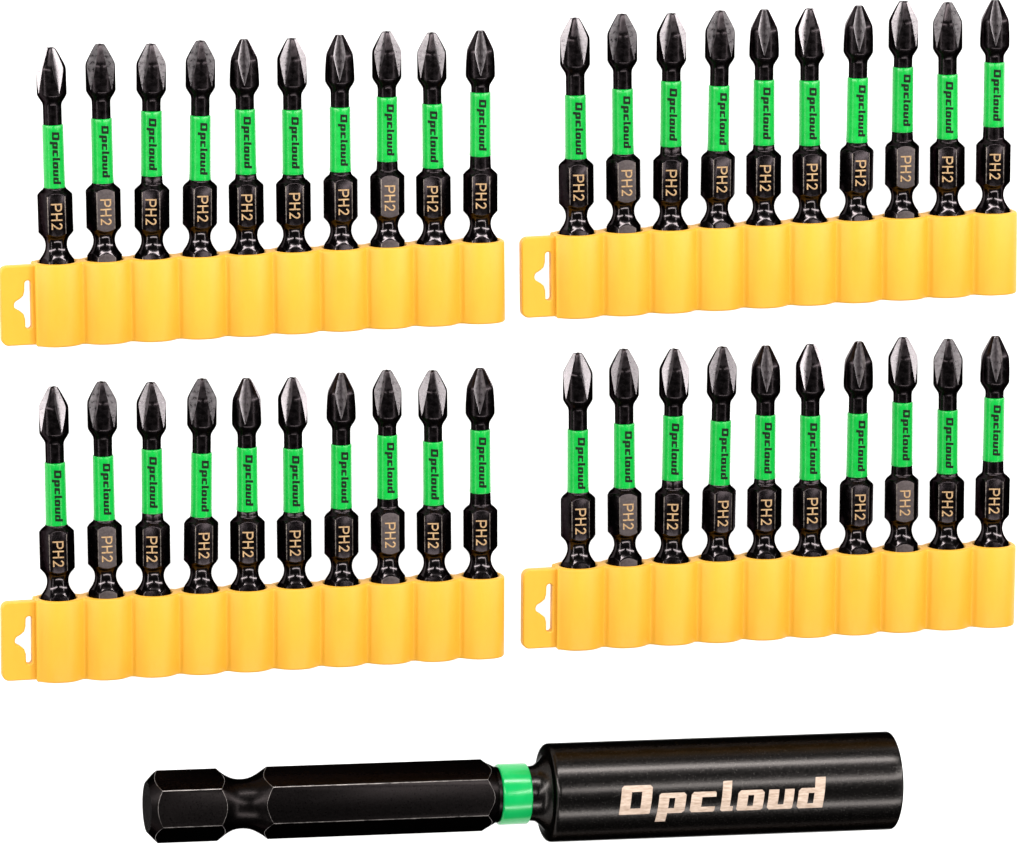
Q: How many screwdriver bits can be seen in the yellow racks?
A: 40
